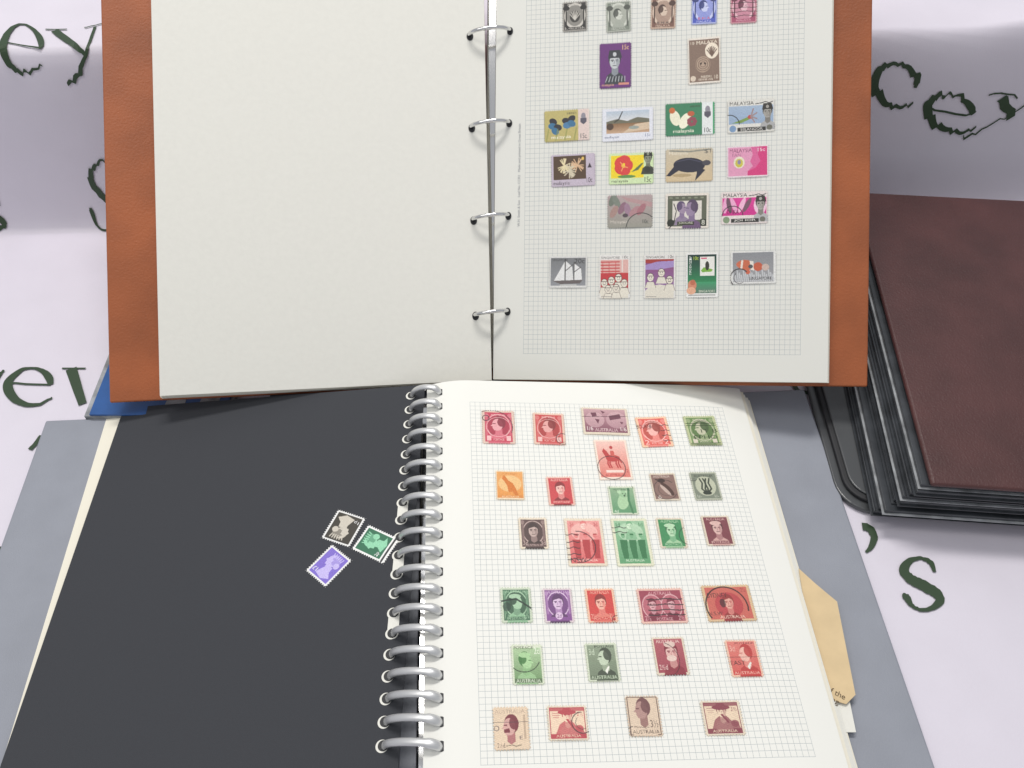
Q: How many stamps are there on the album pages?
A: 55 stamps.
